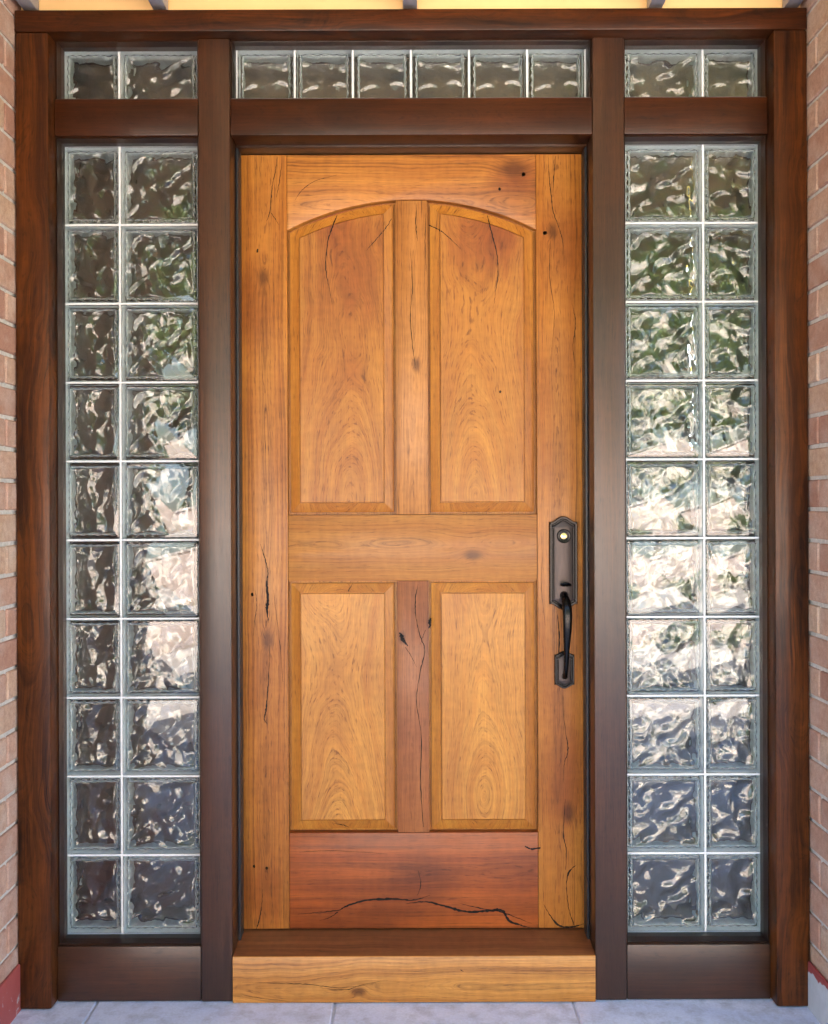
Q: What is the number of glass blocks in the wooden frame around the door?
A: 50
